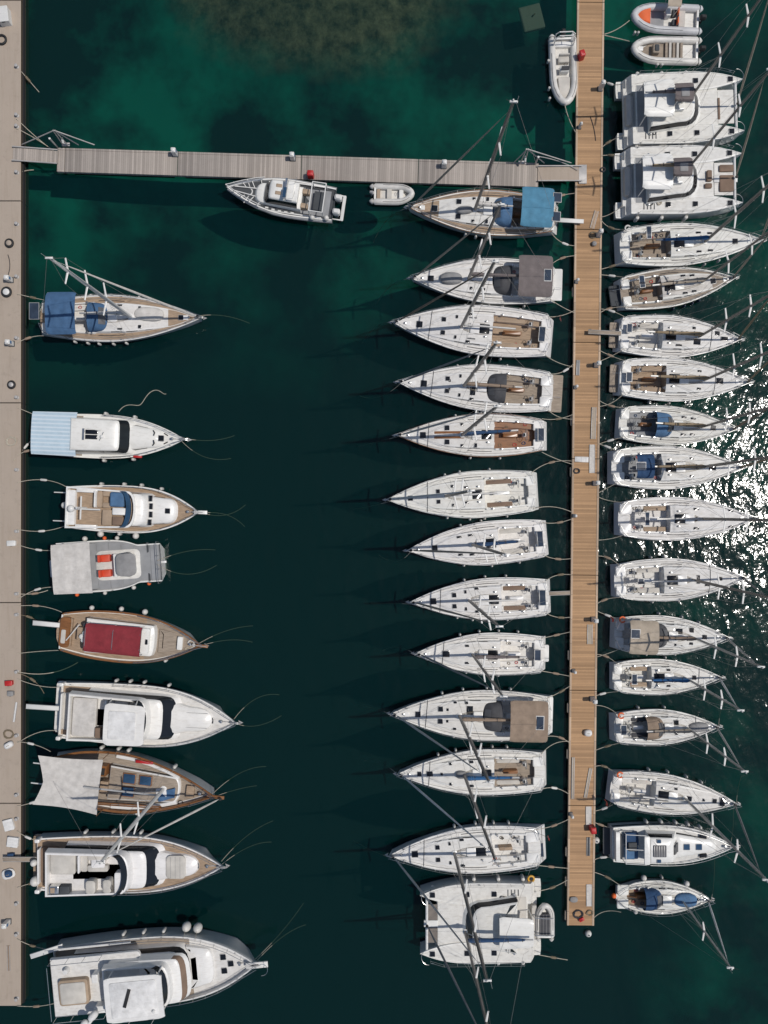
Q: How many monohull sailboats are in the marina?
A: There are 27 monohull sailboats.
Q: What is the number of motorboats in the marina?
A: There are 9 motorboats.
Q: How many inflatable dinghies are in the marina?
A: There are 5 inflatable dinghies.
